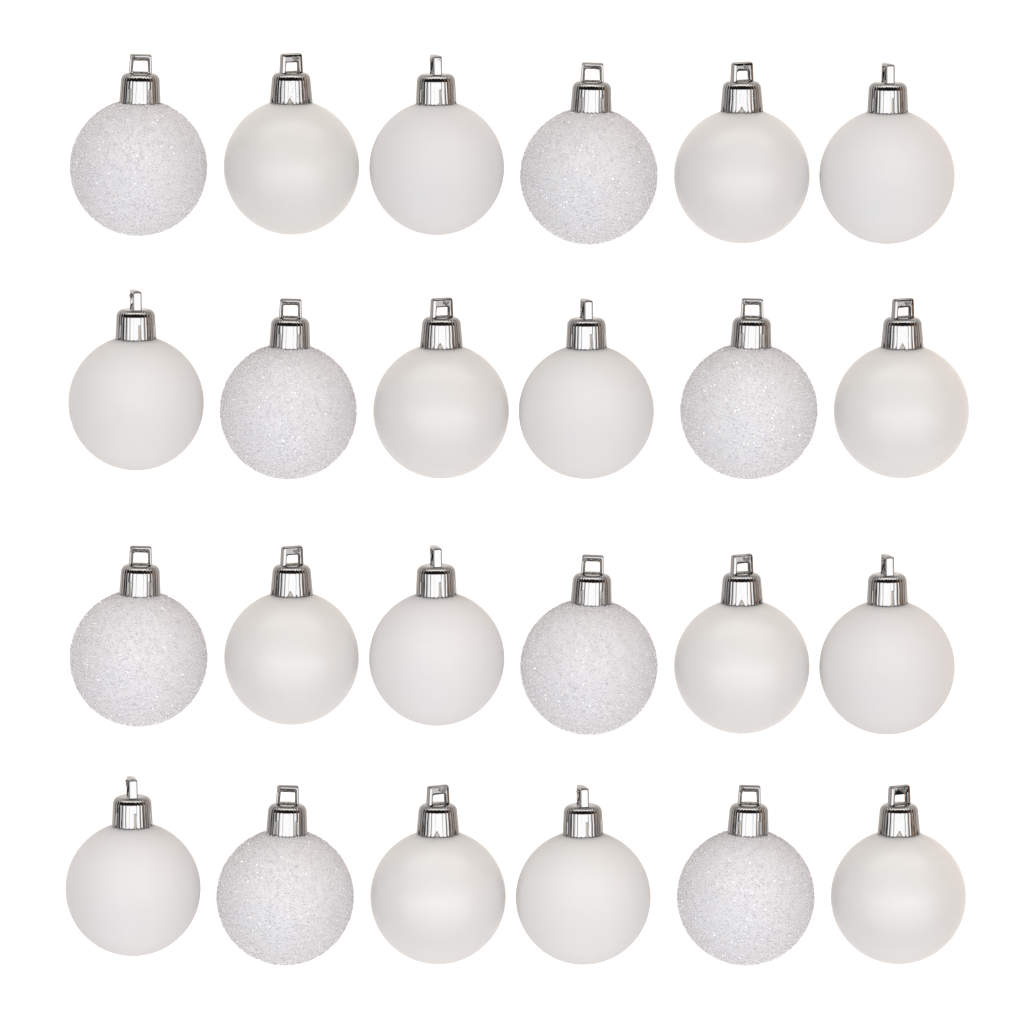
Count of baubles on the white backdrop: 24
